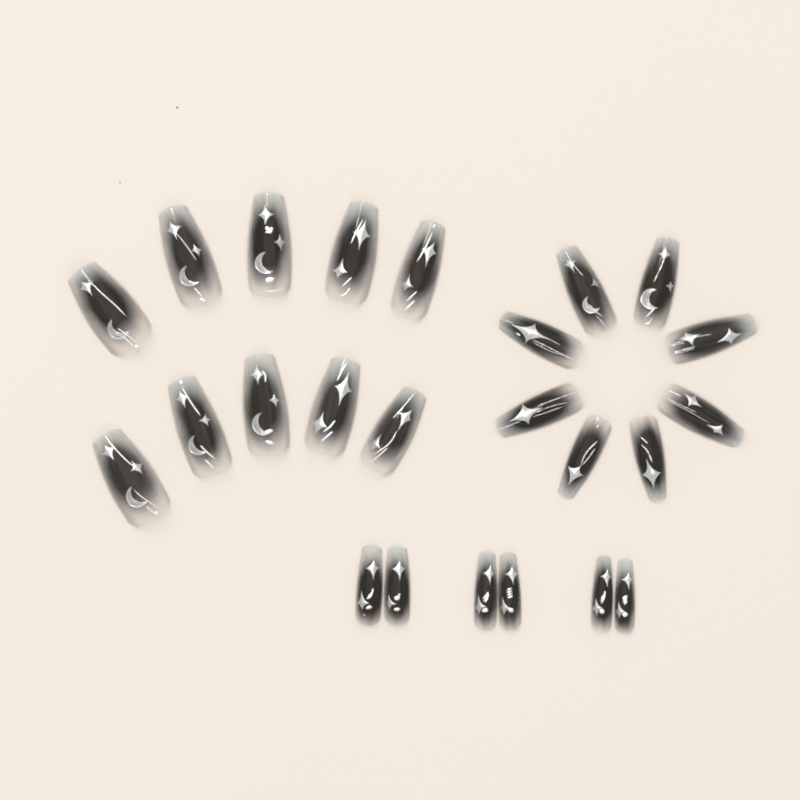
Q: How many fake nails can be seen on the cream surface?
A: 24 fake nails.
